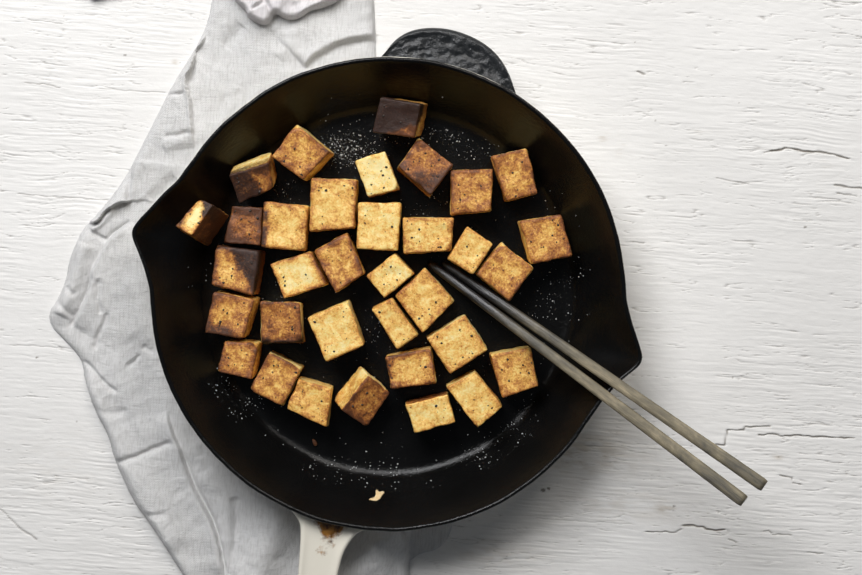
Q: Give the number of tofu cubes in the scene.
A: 34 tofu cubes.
